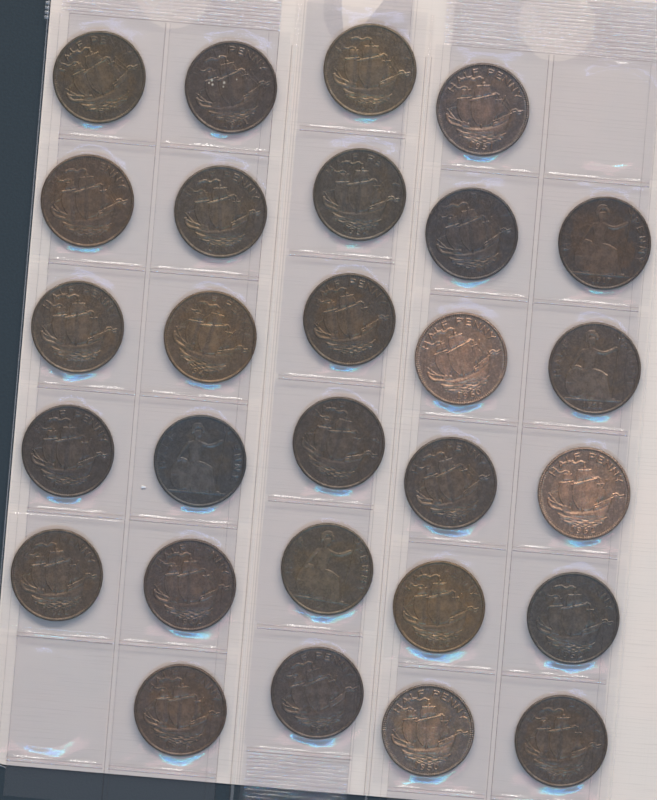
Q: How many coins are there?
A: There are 28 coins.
